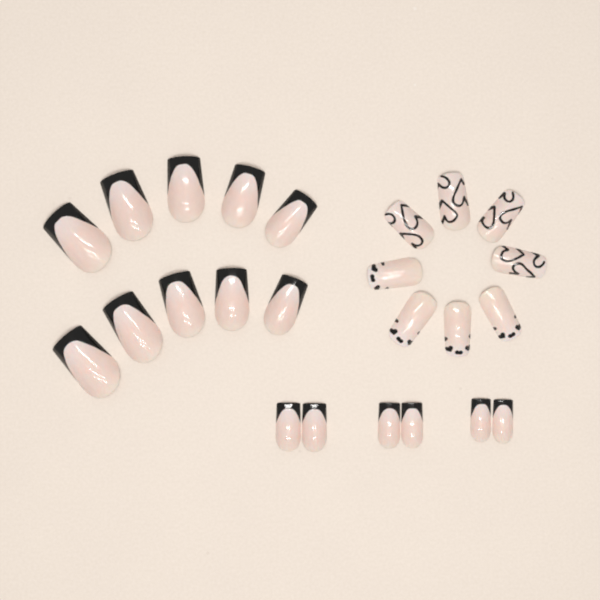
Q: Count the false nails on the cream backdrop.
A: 24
